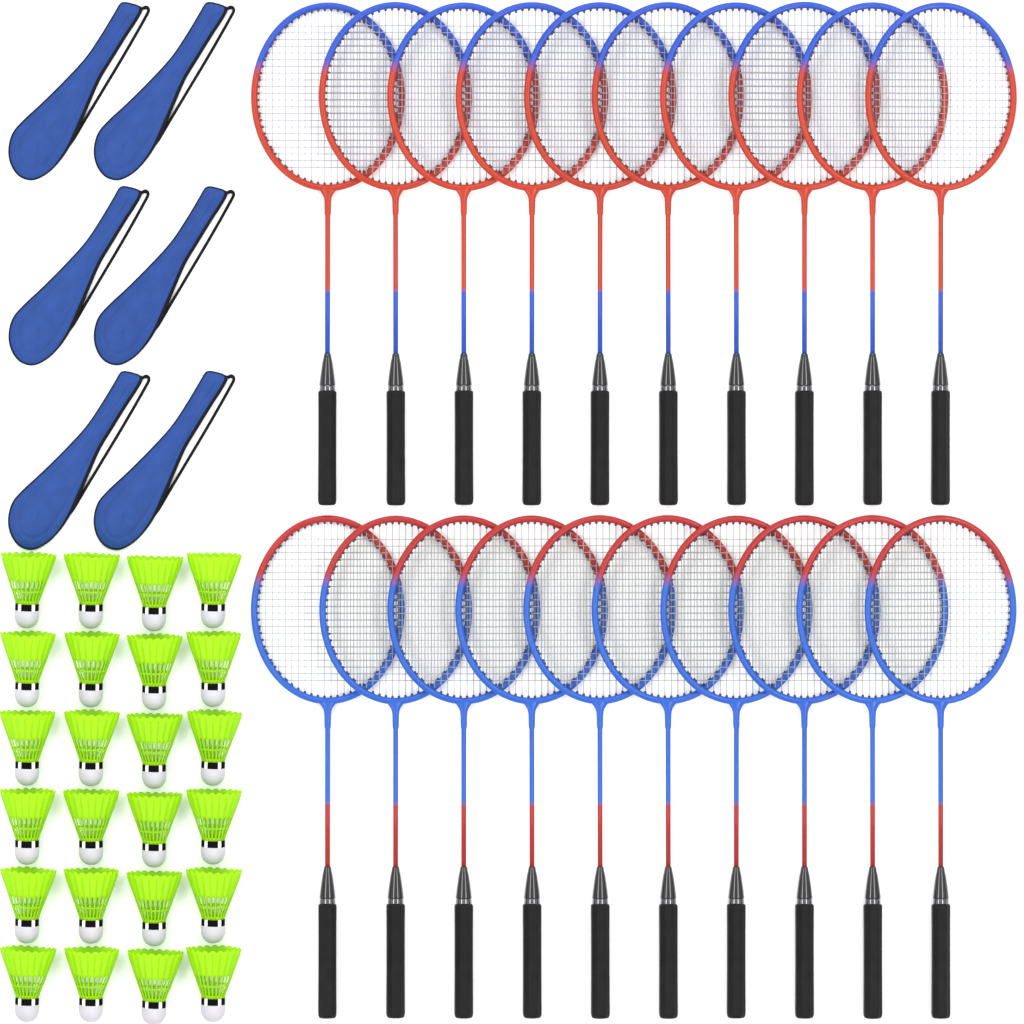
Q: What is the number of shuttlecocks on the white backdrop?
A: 24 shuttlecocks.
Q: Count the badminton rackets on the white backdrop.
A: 20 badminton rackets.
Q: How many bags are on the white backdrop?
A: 6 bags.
